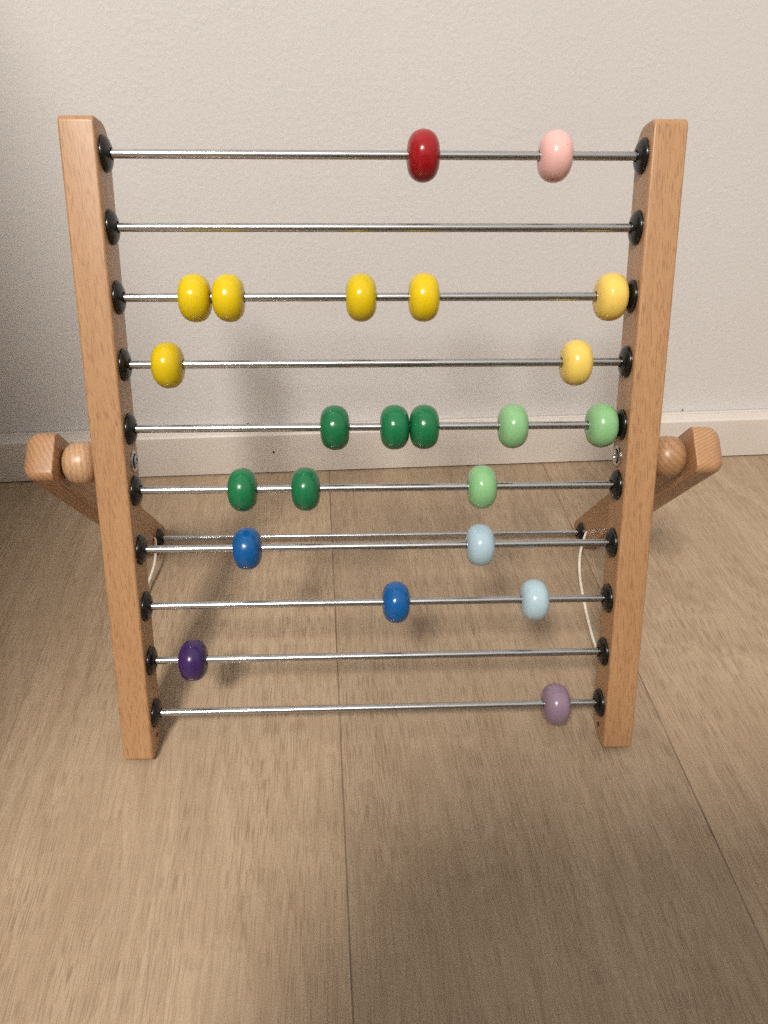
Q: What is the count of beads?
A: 23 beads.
